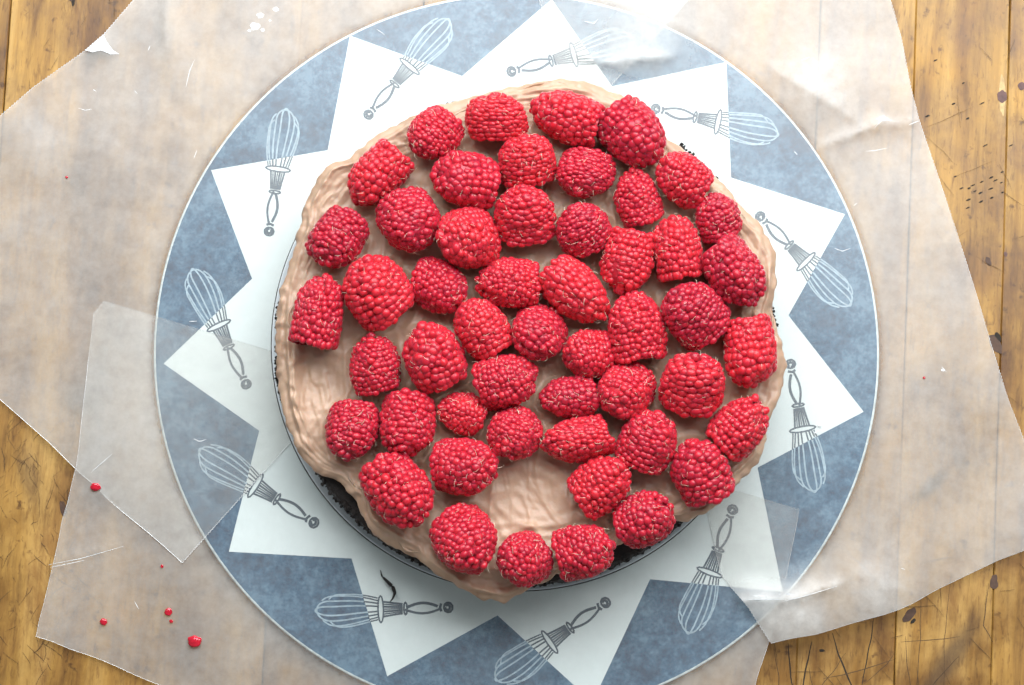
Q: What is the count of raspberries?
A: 51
